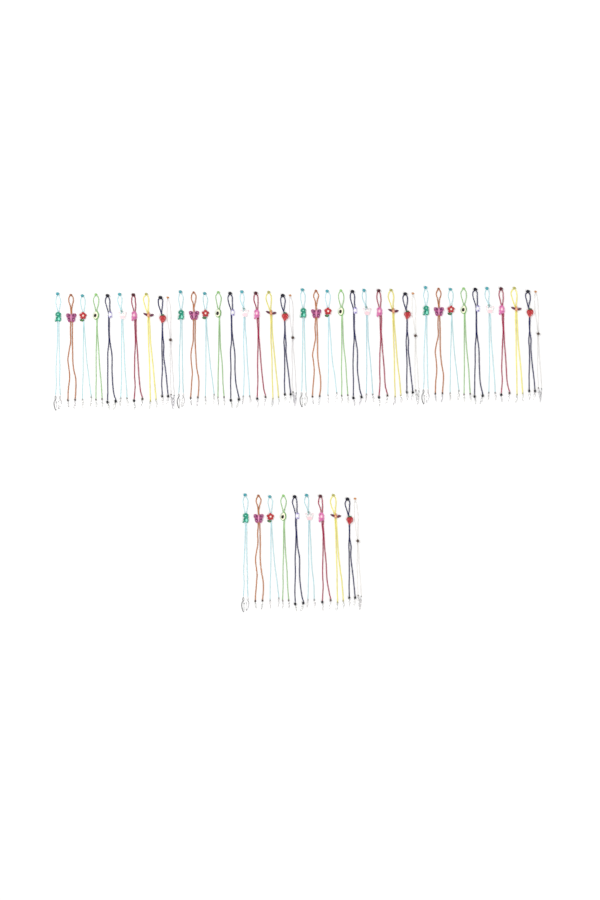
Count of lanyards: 50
